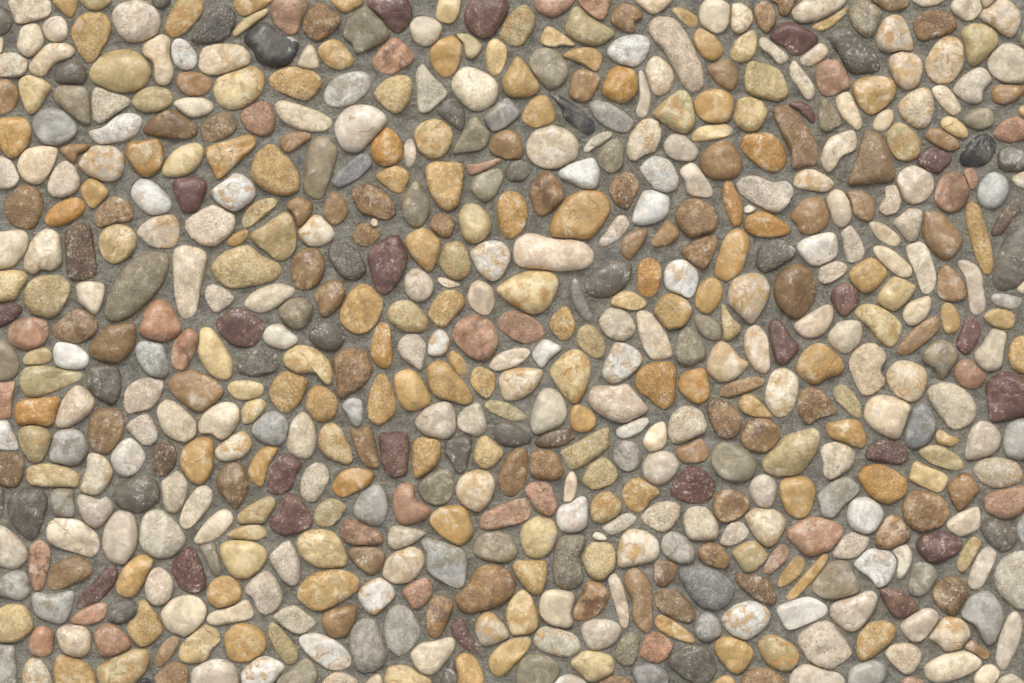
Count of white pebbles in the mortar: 197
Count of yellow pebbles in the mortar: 159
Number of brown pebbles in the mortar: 135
